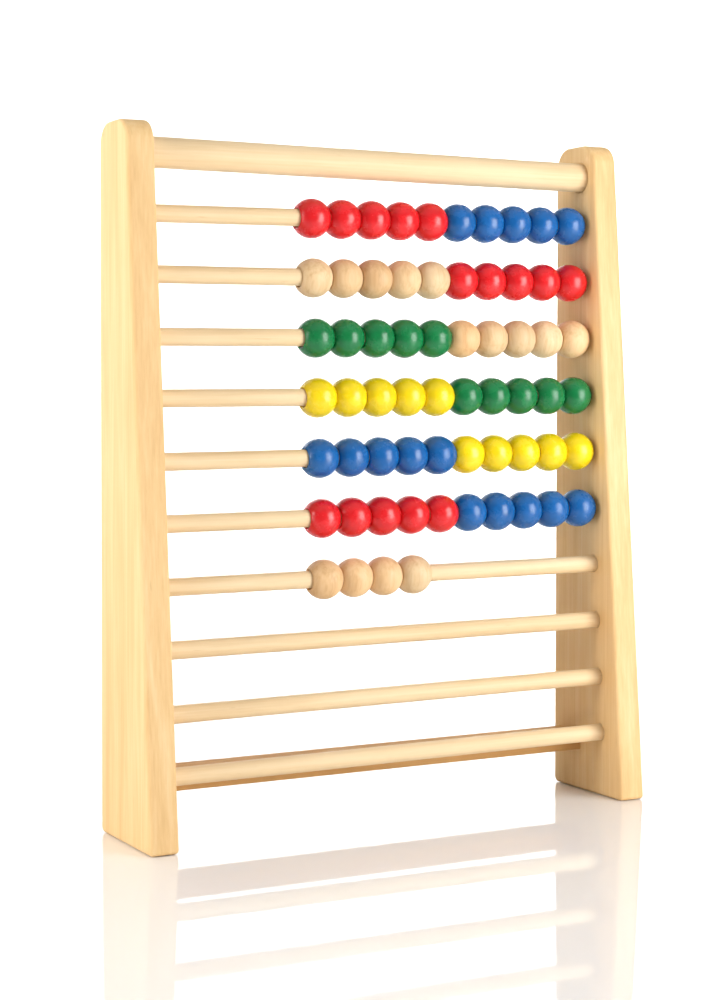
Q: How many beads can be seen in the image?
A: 64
